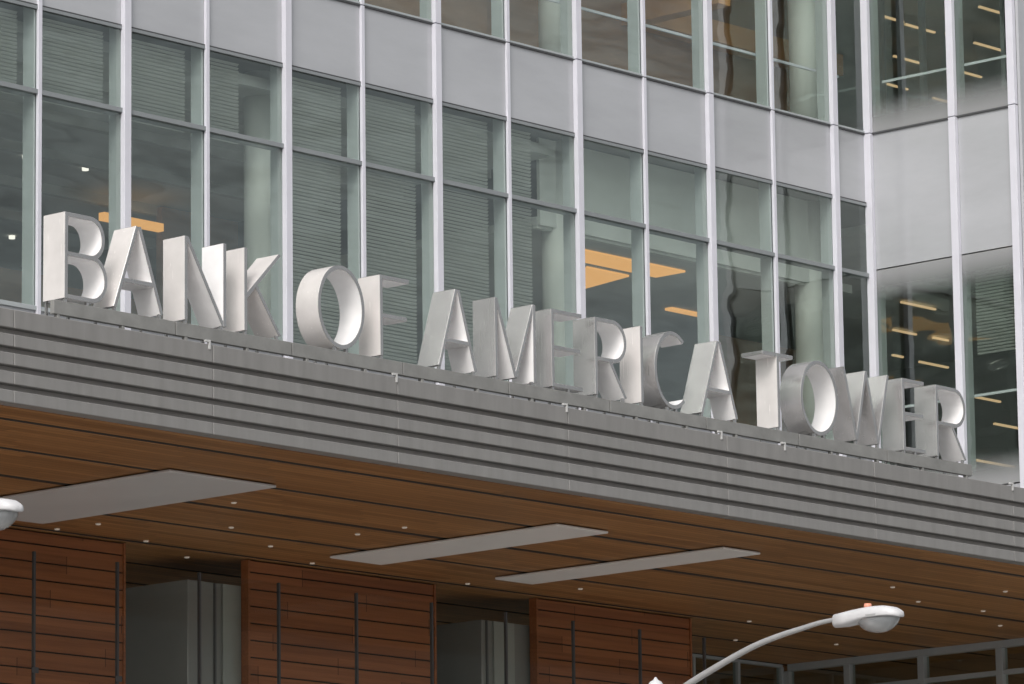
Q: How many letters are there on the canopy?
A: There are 18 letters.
